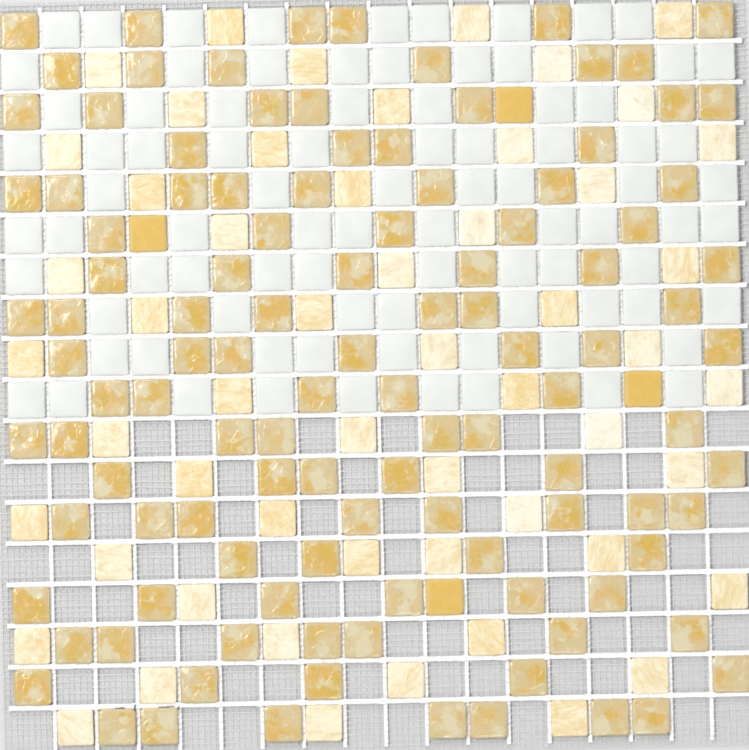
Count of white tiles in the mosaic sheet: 86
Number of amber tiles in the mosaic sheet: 115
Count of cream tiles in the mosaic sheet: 54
